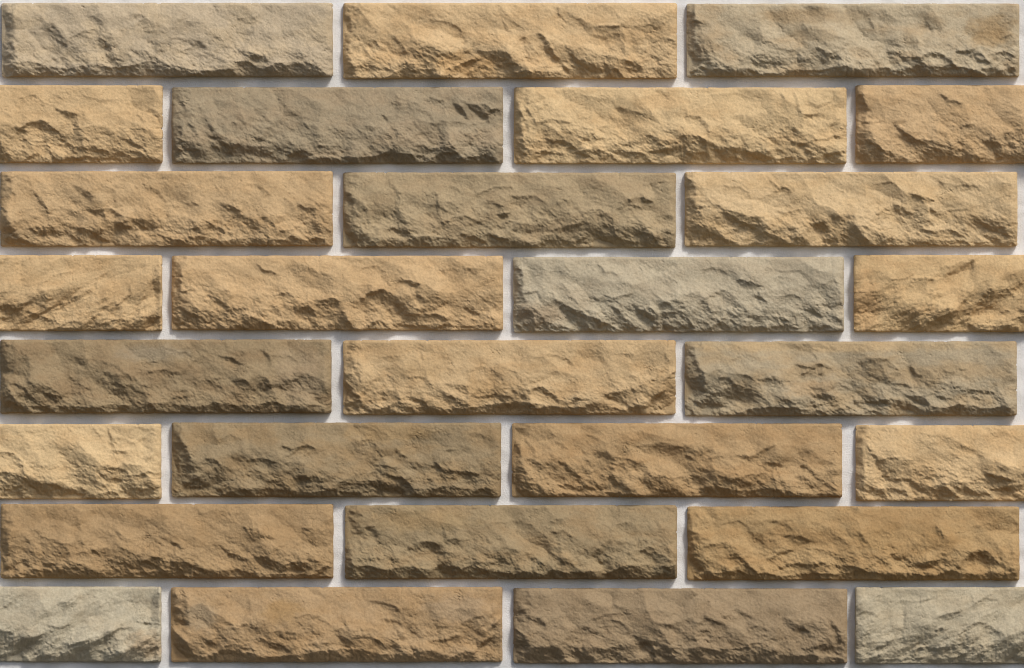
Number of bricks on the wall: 28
